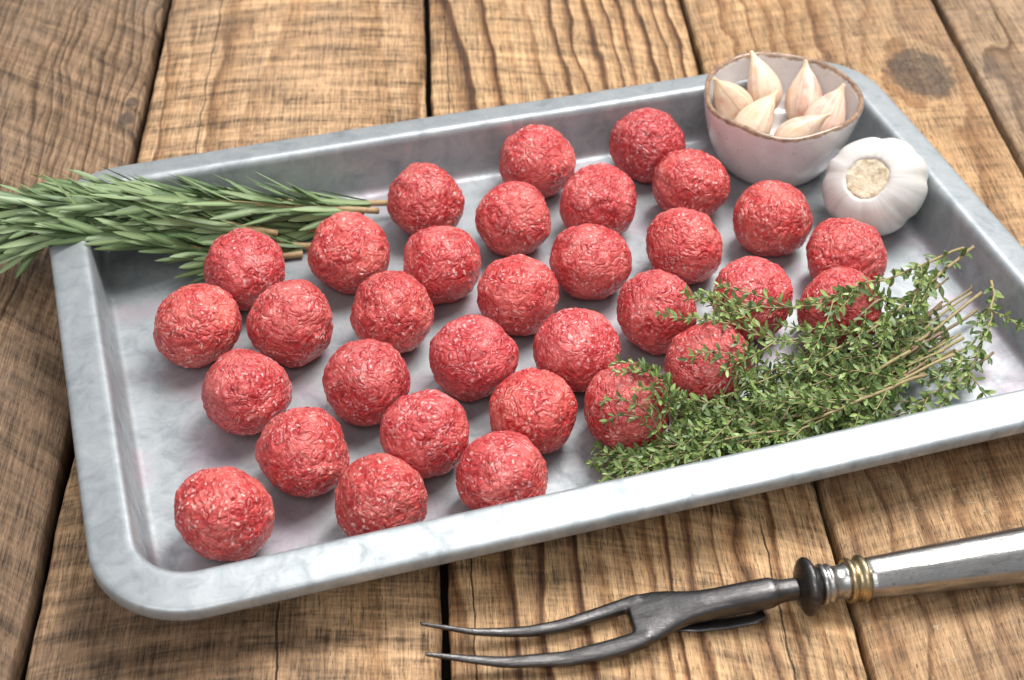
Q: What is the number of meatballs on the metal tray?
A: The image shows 32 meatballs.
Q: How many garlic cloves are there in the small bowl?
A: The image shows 6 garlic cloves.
